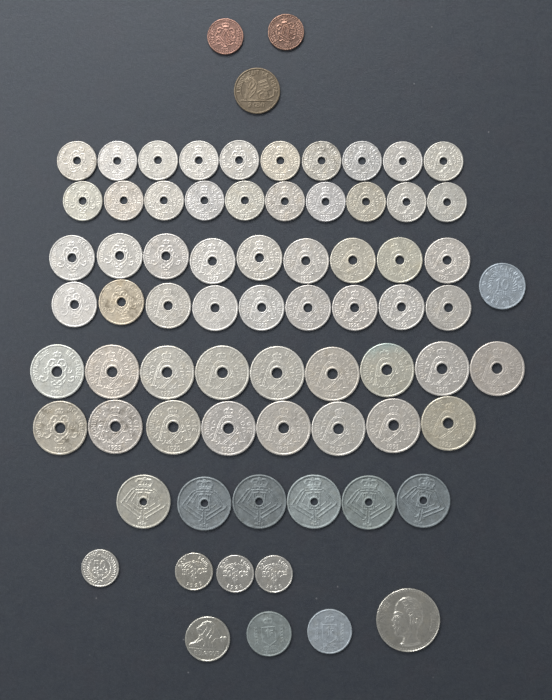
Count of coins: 73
